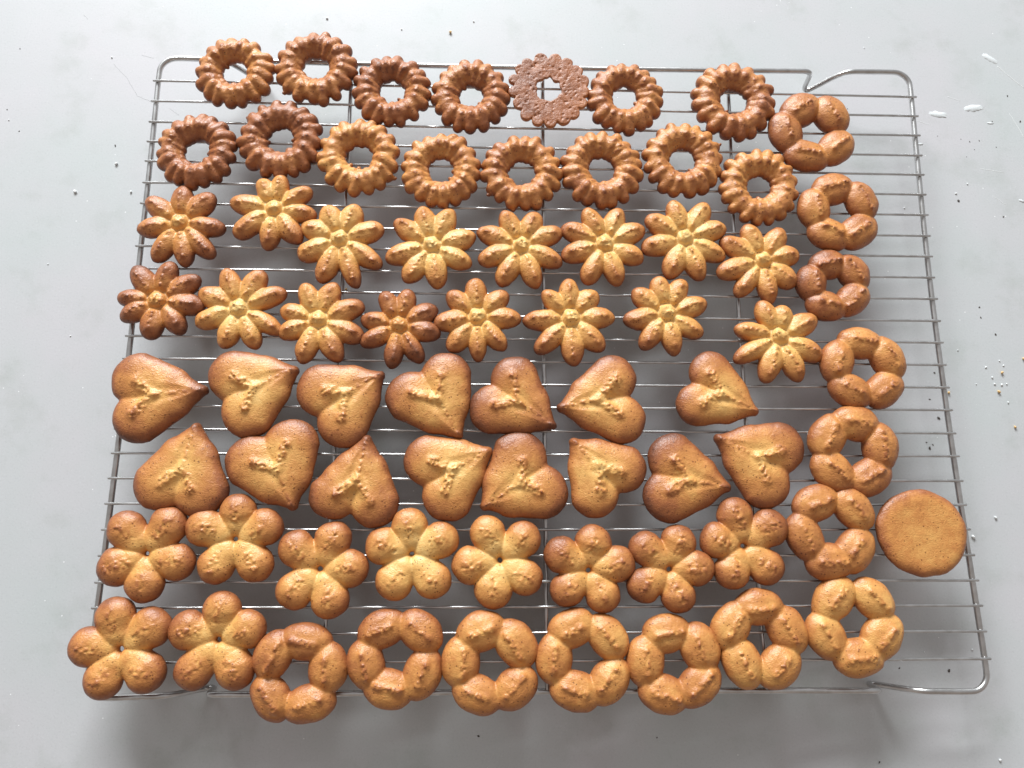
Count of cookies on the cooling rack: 70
